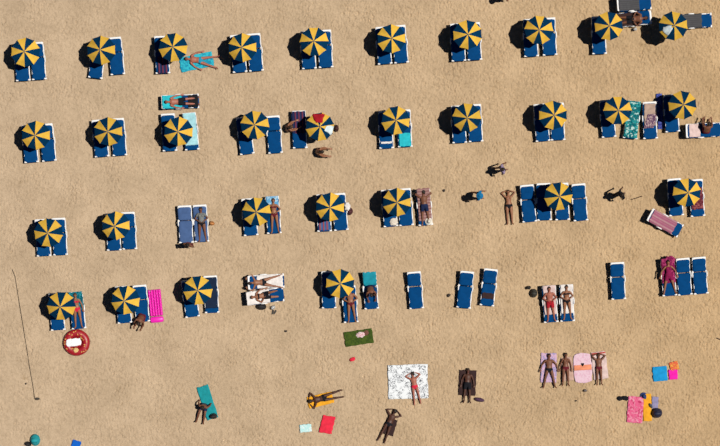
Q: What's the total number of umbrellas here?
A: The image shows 31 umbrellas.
